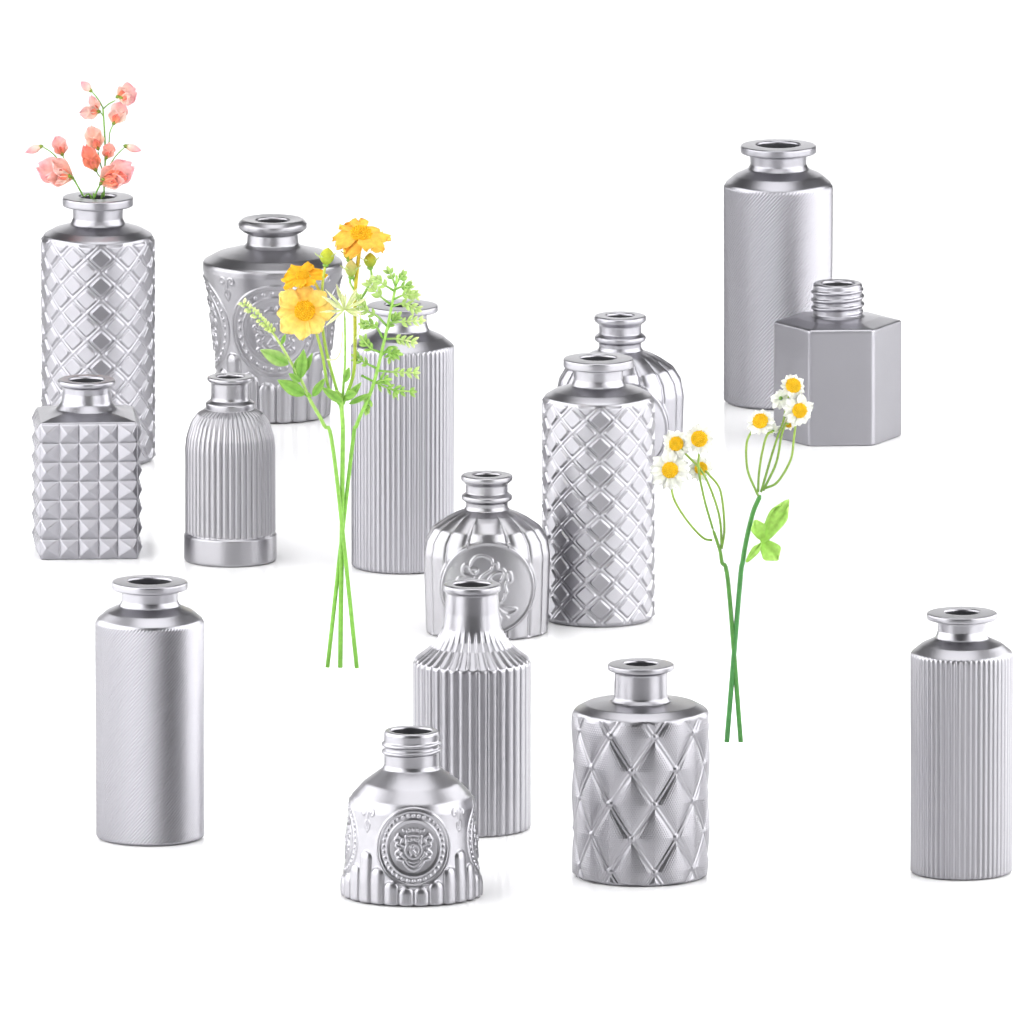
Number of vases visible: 15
